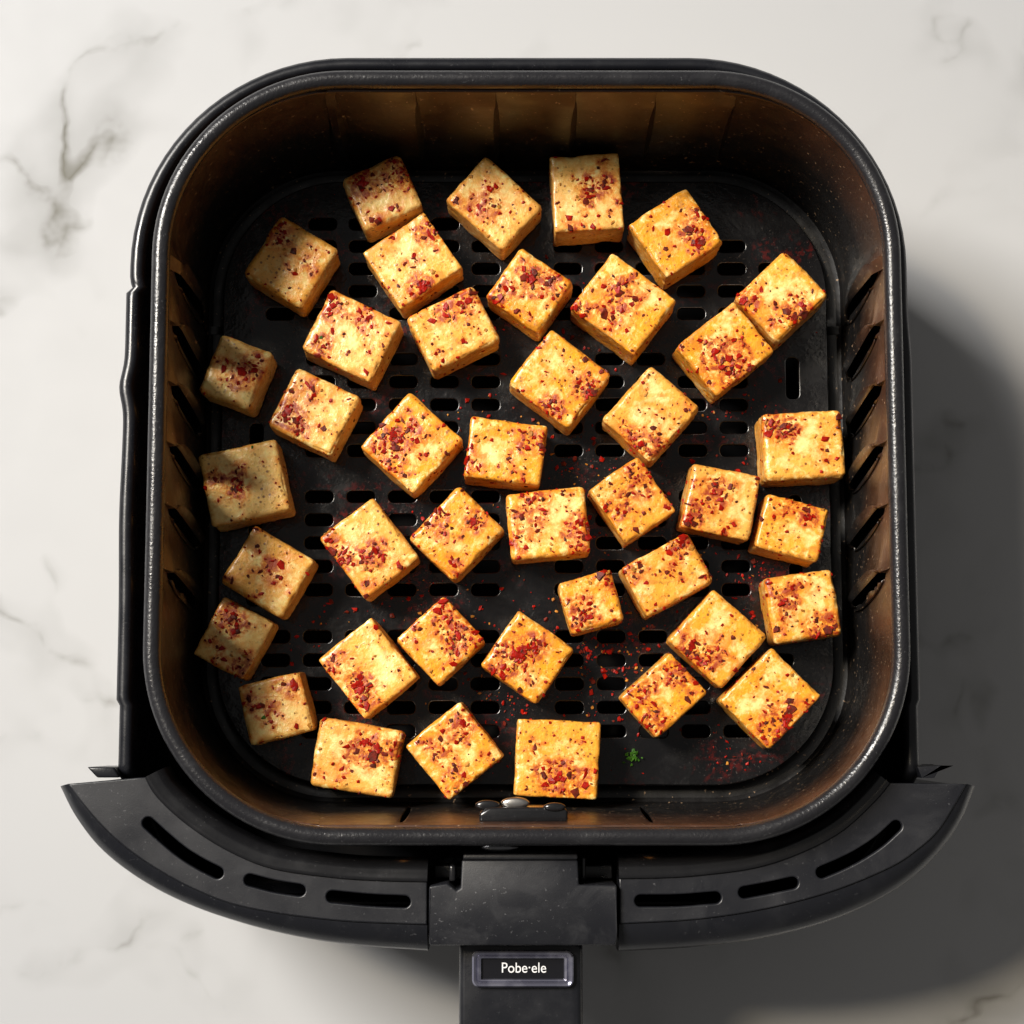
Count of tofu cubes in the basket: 41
